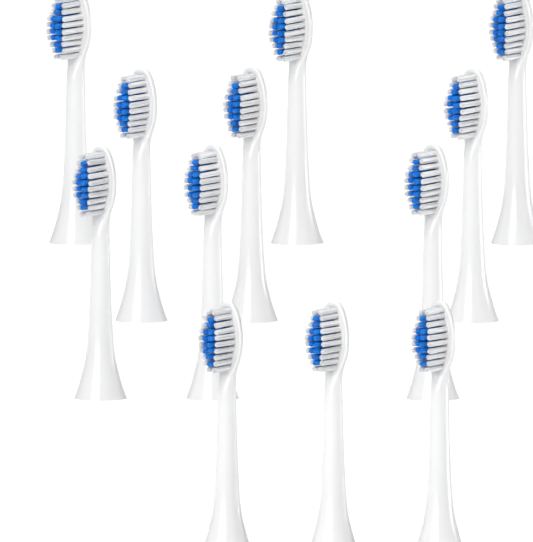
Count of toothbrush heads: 12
